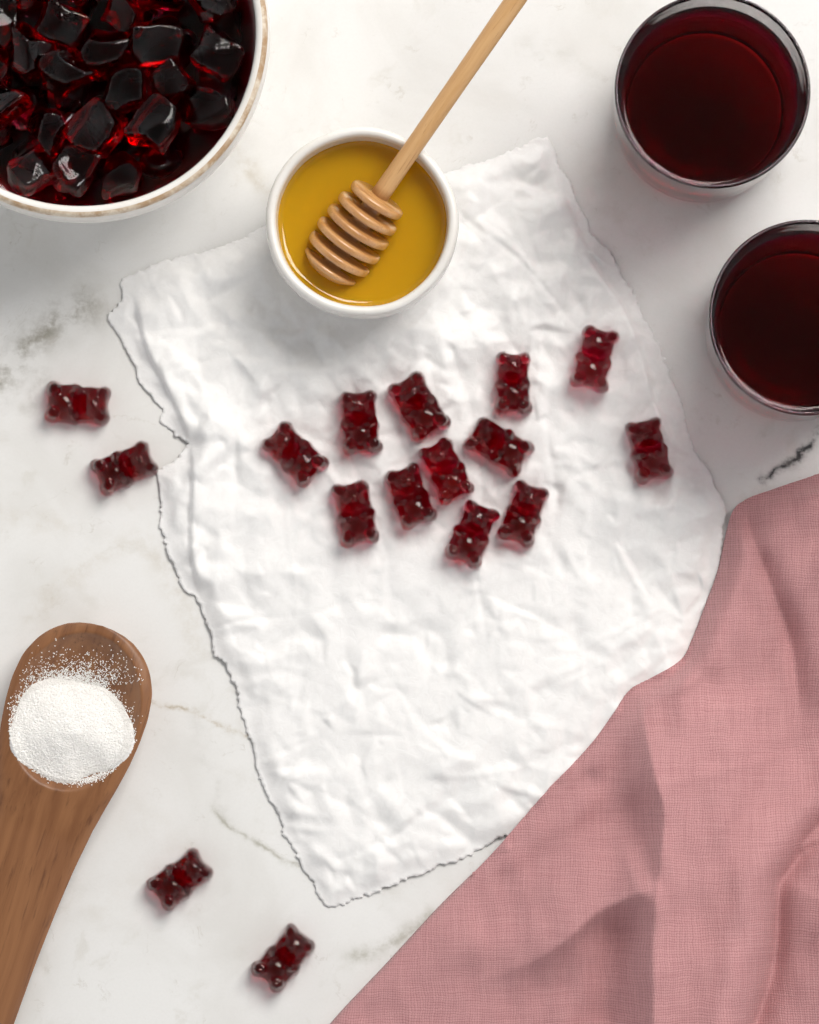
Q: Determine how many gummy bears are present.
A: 16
